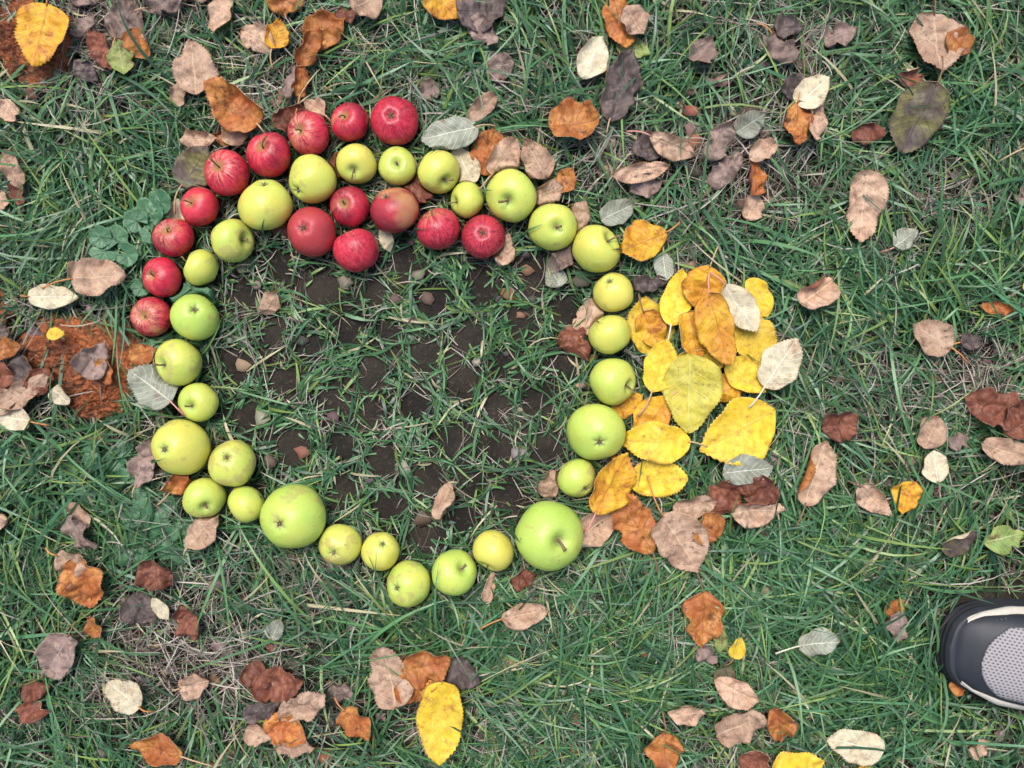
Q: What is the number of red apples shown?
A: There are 15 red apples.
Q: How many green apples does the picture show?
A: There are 30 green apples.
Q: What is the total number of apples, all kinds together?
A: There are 45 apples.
